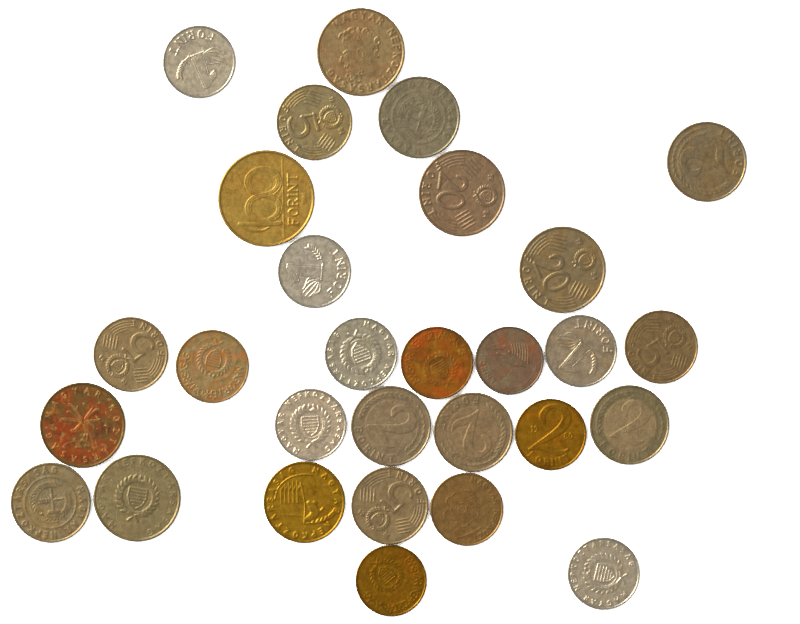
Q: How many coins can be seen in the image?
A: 29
